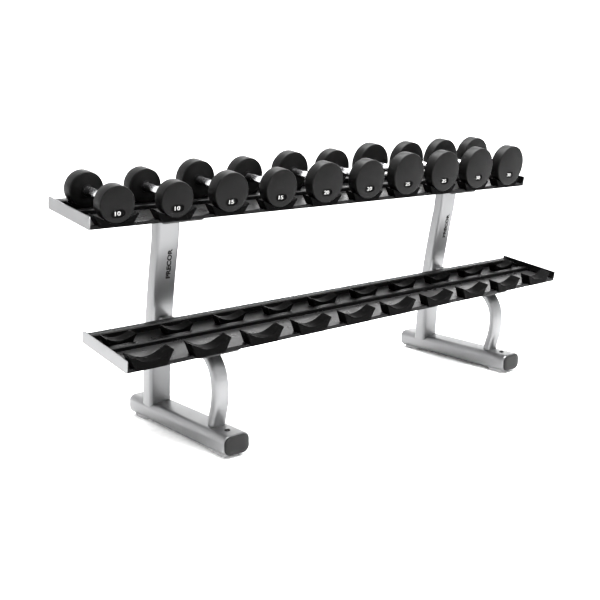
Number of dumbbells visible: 10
